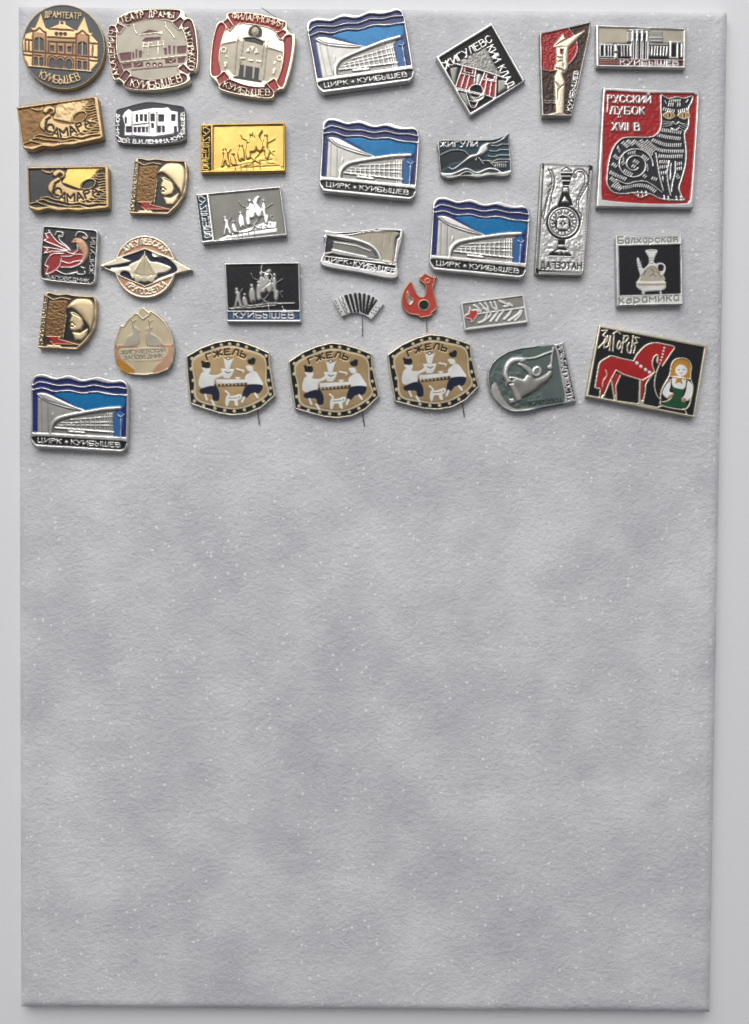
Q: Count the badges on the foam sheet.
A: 34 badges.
